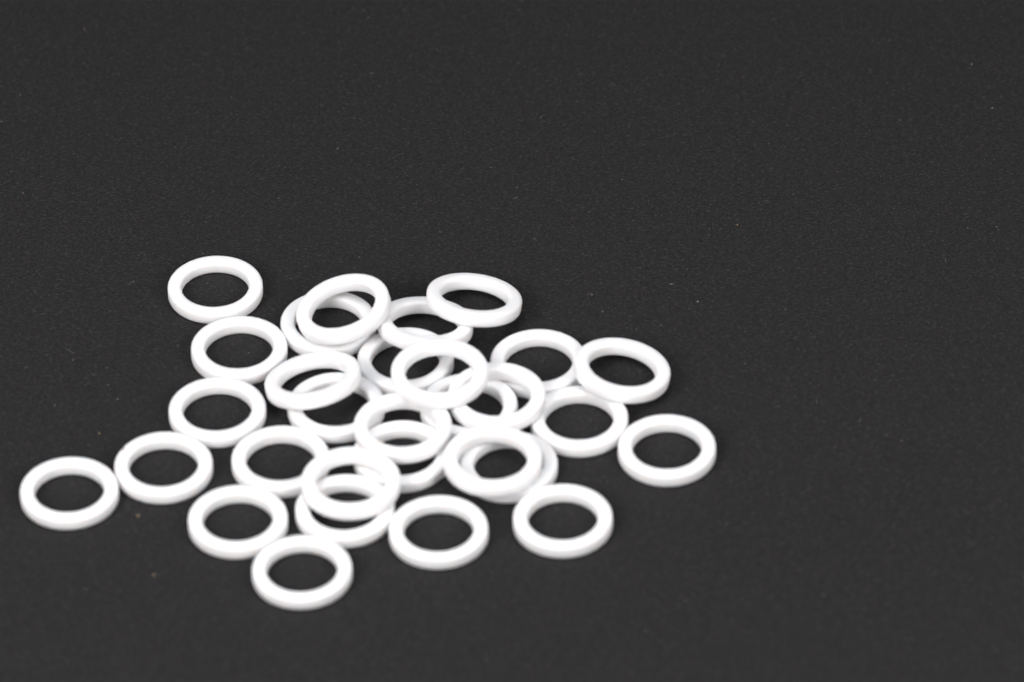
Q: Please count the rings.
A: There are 30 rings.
